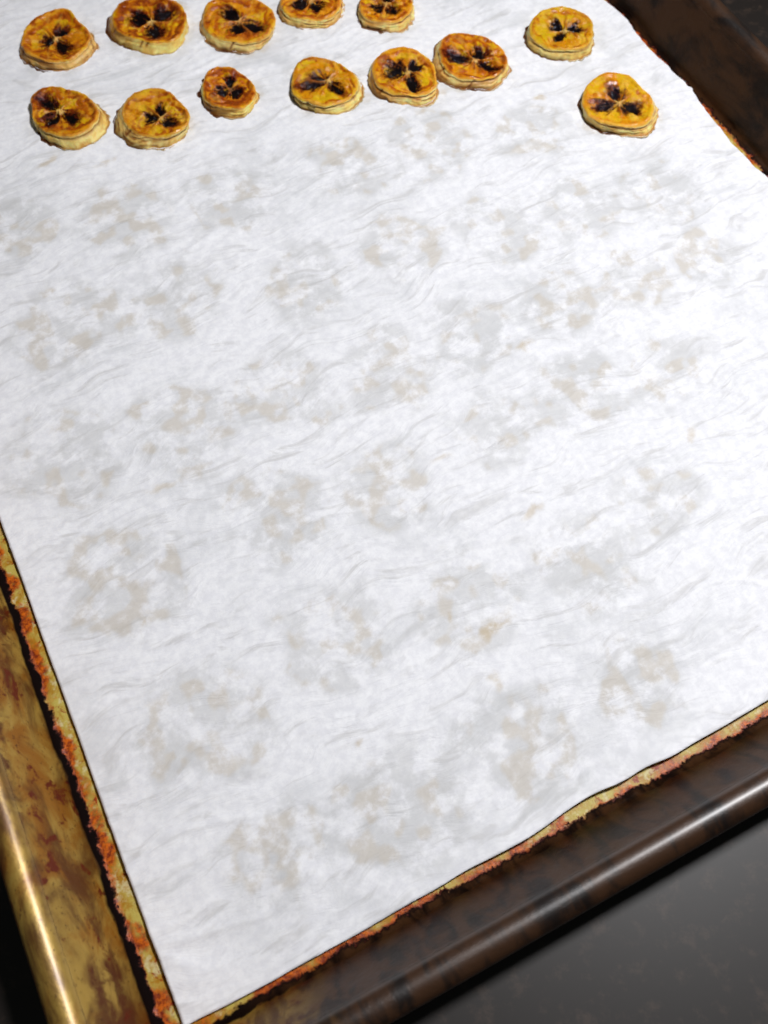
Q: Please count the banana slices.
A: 13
